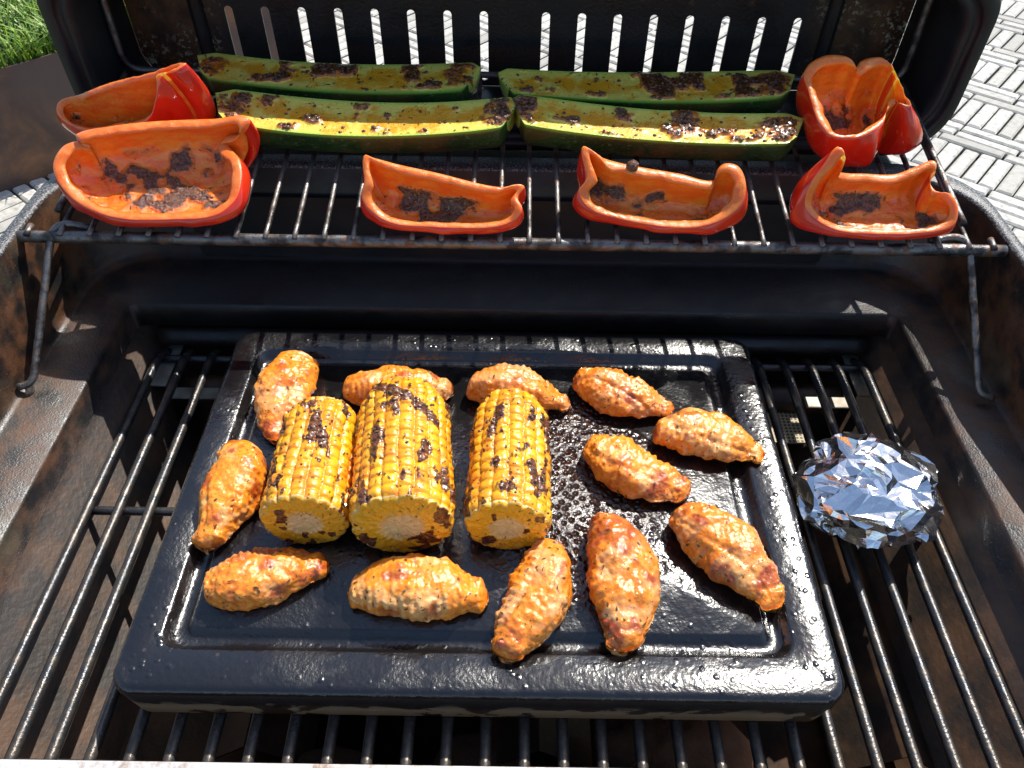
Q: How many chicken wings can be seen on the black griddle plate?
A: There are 12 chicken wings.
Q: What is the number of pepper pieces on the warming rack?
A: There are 6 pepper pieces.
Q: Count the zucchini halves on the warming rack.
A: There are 4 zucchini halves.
